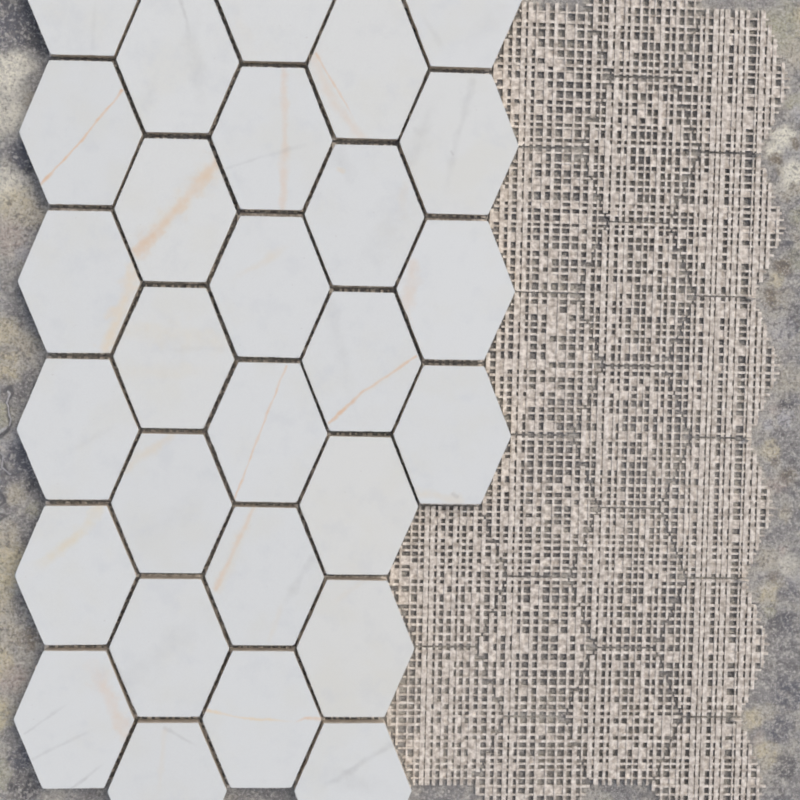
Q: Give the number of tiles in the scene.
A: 28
